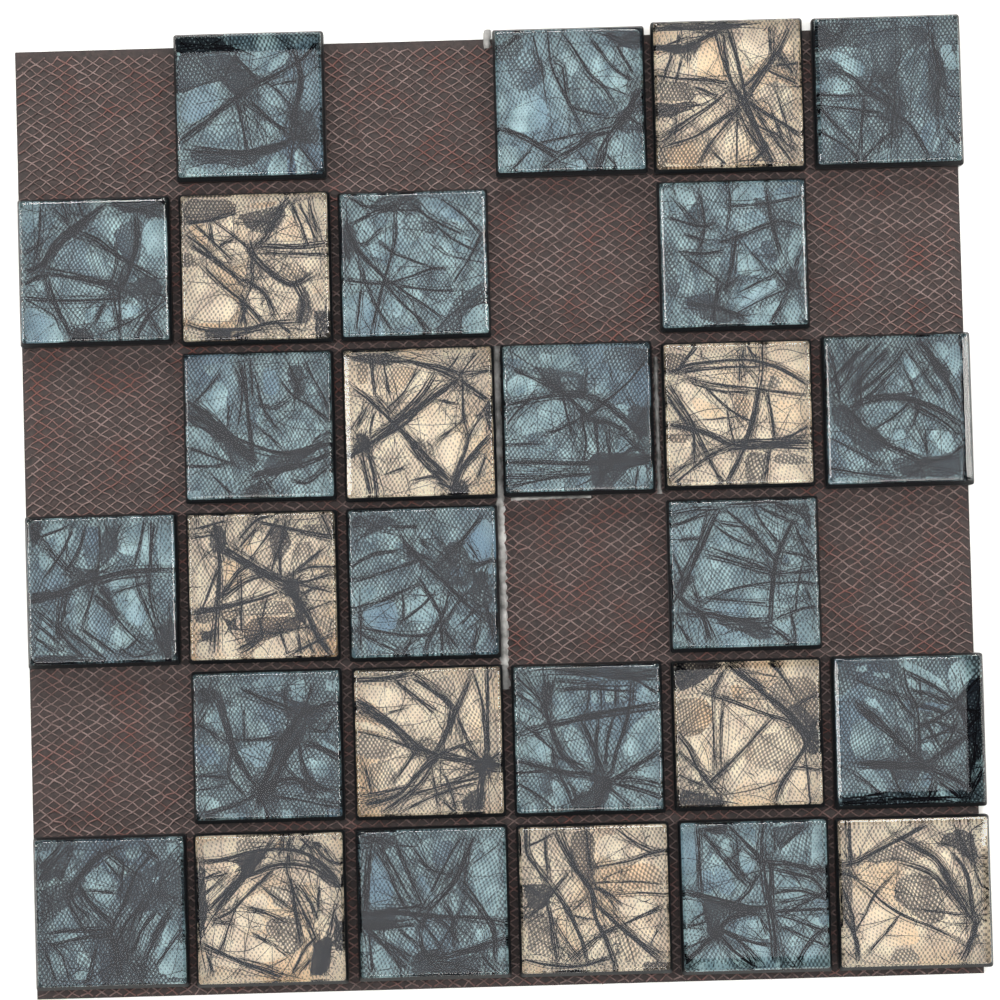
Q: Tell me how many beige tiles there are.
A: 10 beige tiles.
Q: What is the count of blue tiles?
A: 18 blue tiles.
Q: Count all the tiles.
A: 28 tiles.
